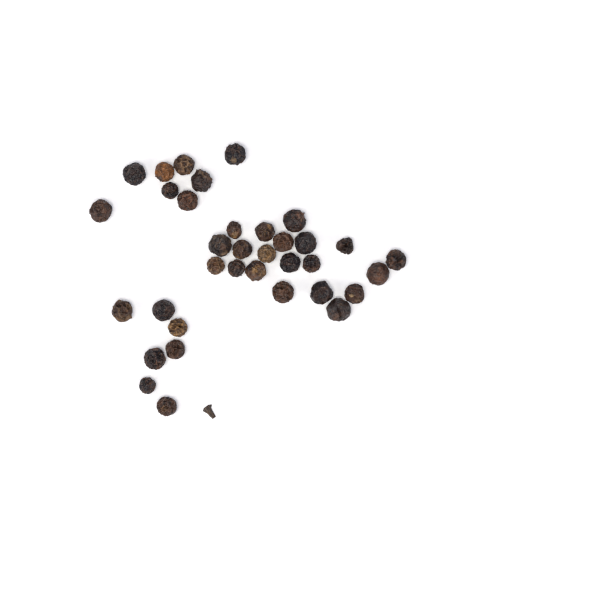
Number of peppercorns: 35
